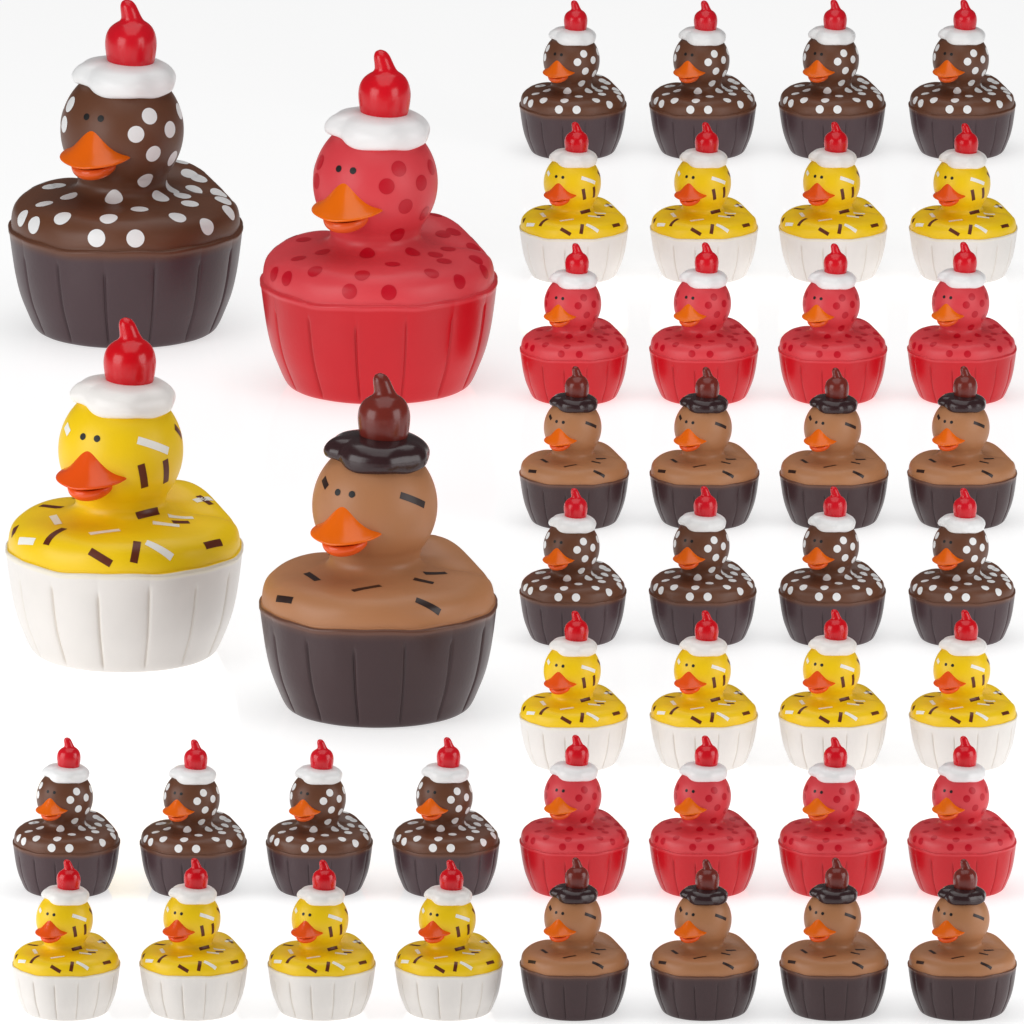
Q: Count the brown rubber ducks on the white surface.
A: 13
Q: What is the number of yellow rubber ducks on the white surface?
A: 13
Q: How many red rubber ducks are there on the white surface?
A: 9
